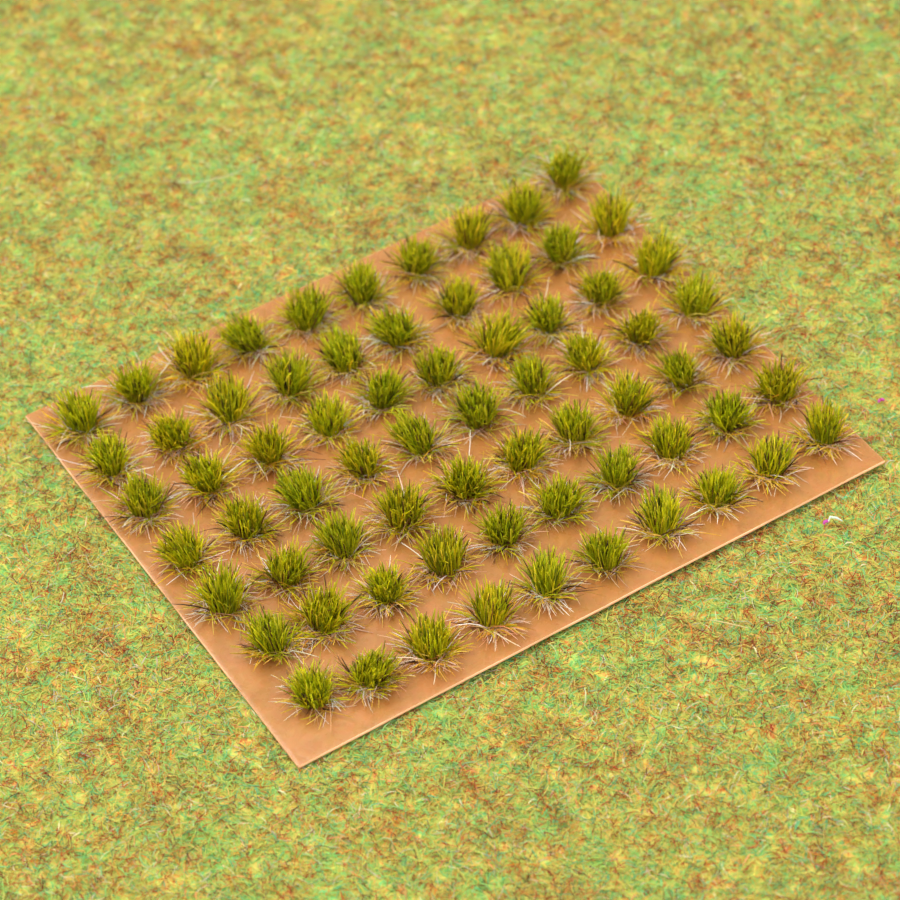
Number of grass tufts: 70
